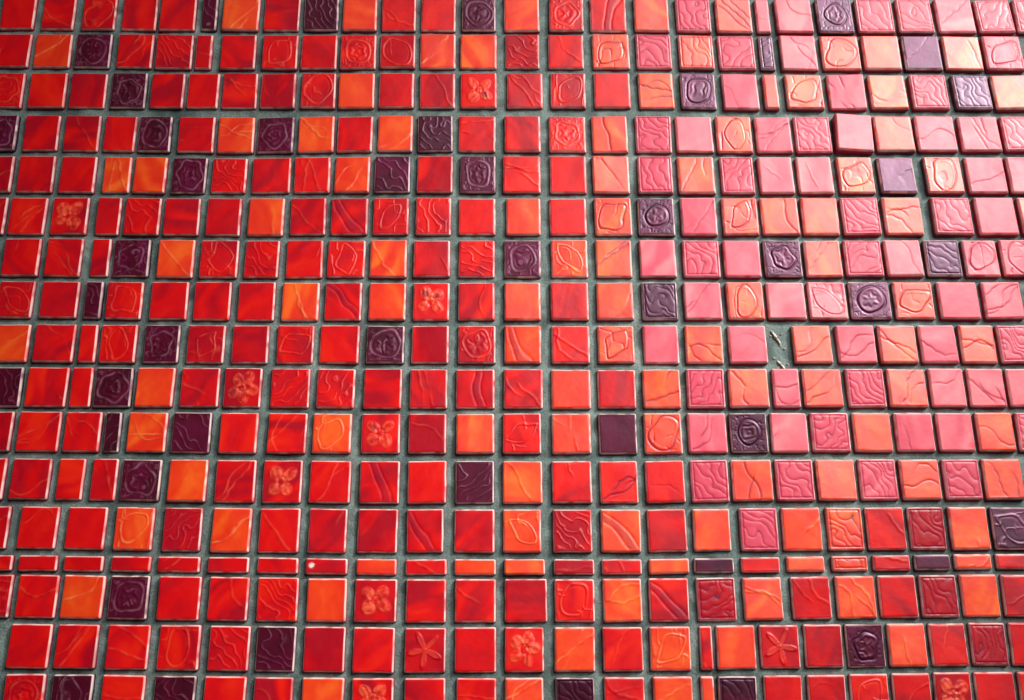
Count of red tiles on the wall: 200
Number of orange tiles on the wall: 106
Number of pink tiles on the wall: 67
